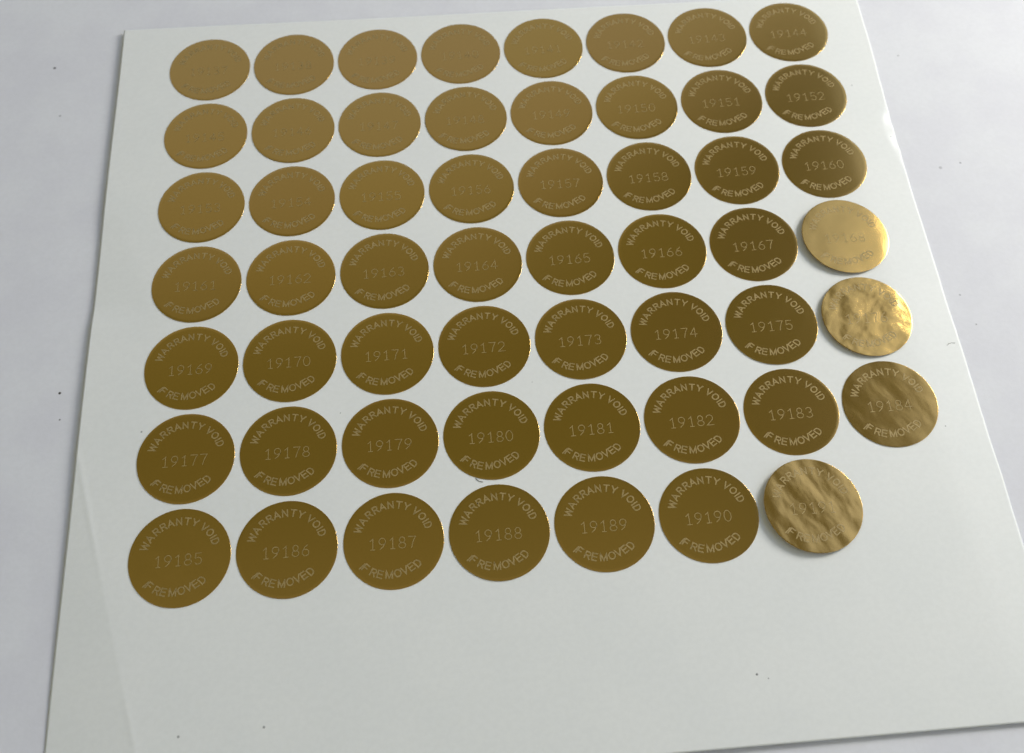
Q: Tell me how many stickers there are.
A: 55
